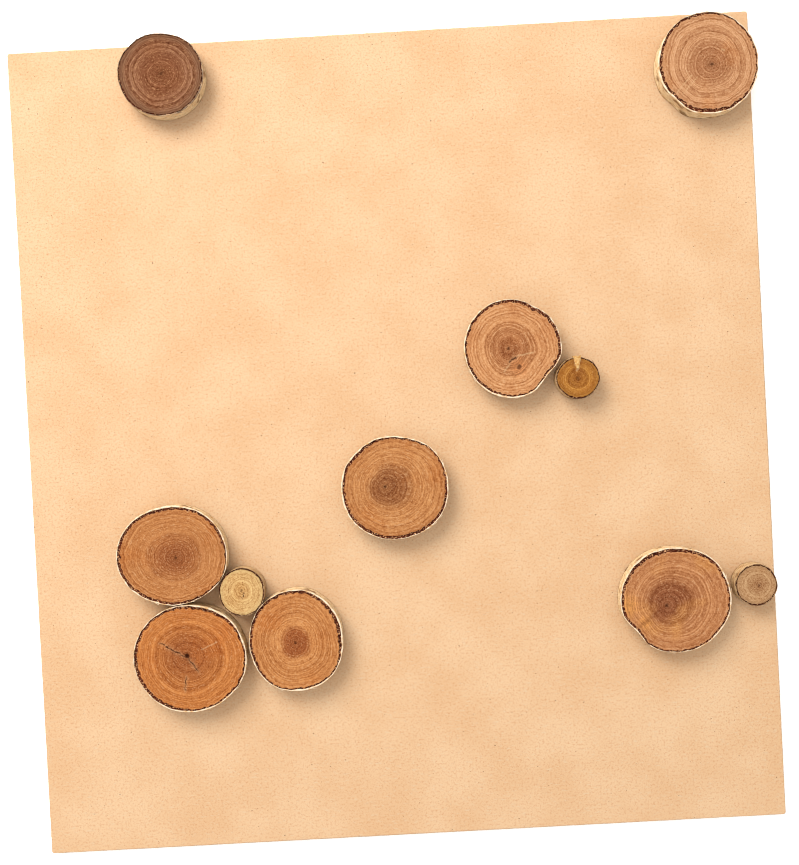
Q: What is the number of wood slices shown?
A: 11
